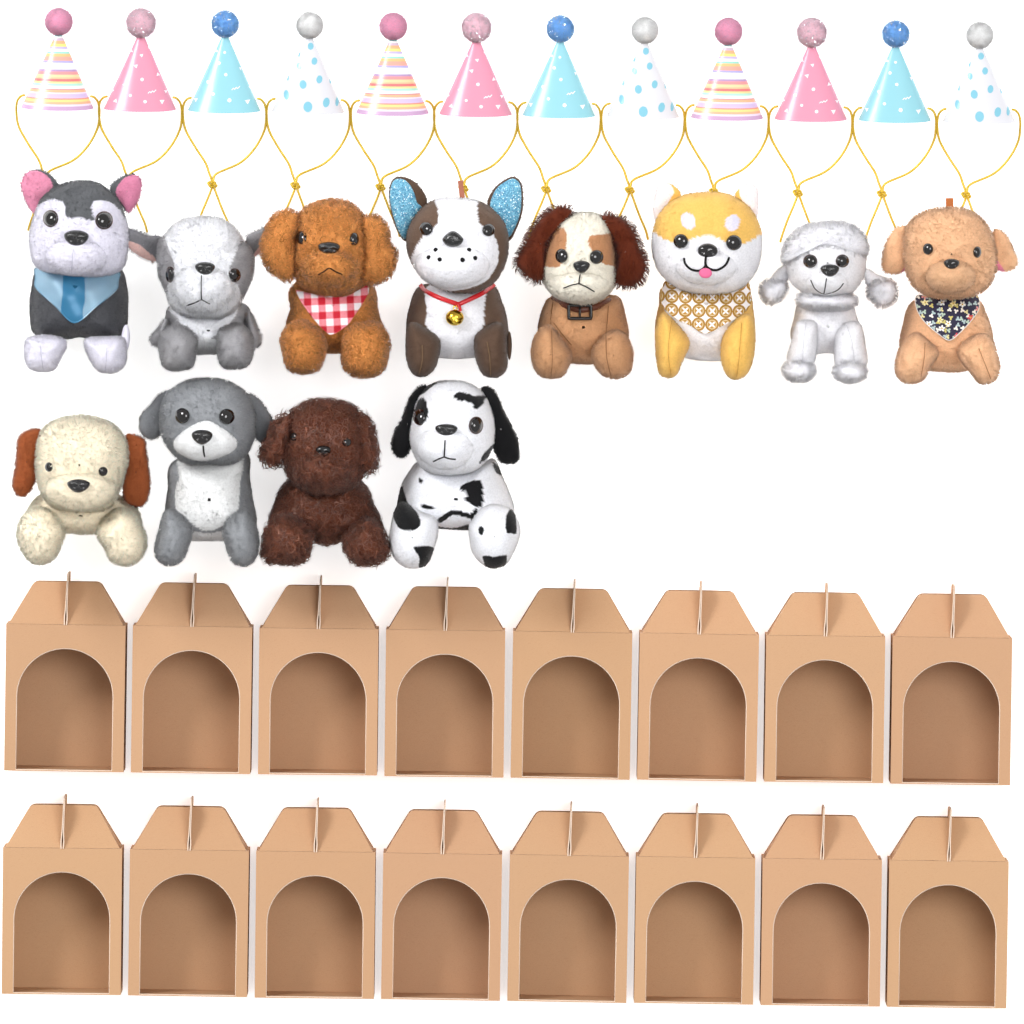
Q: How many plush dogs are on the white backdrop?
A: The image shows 12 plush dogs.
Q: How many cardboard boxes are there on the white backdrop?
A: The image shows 16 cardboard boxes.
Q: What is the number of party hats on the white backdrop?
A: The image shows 12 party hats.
